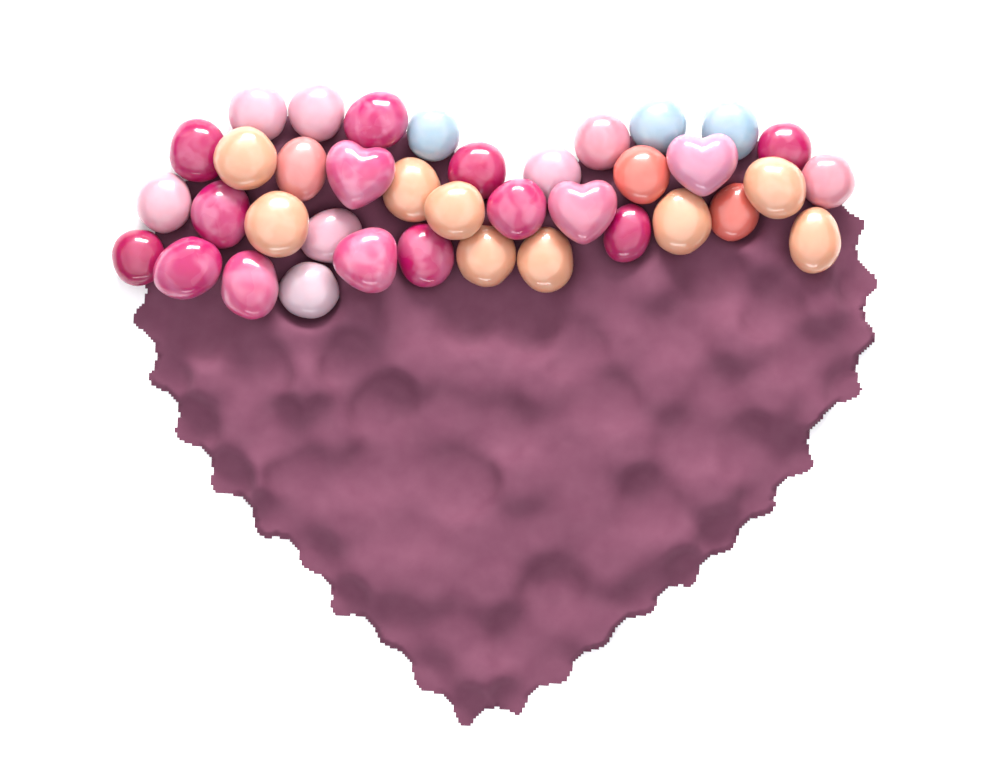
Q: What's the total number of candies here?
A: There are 38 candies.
